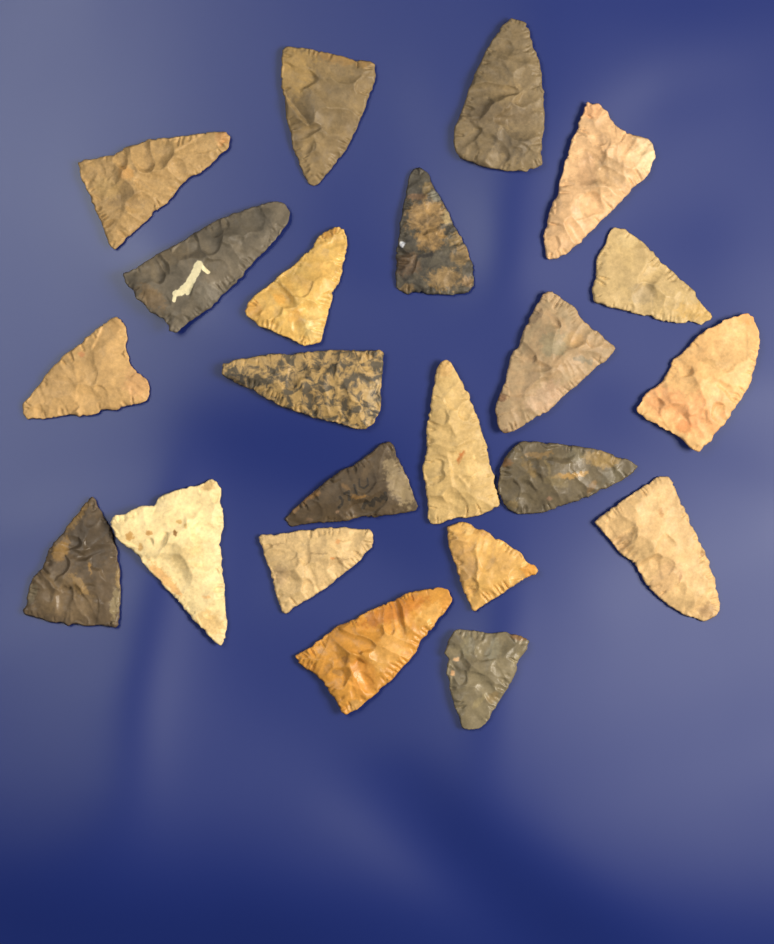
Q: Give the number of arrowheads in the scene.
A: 22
